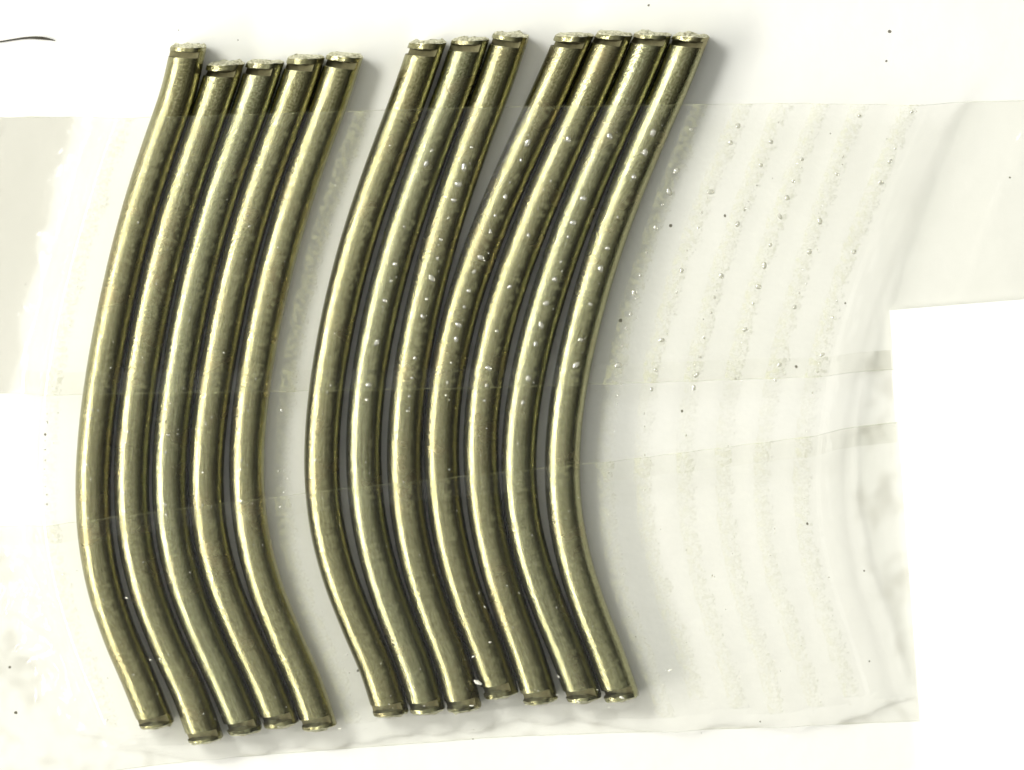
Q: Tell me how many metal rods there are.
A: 12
